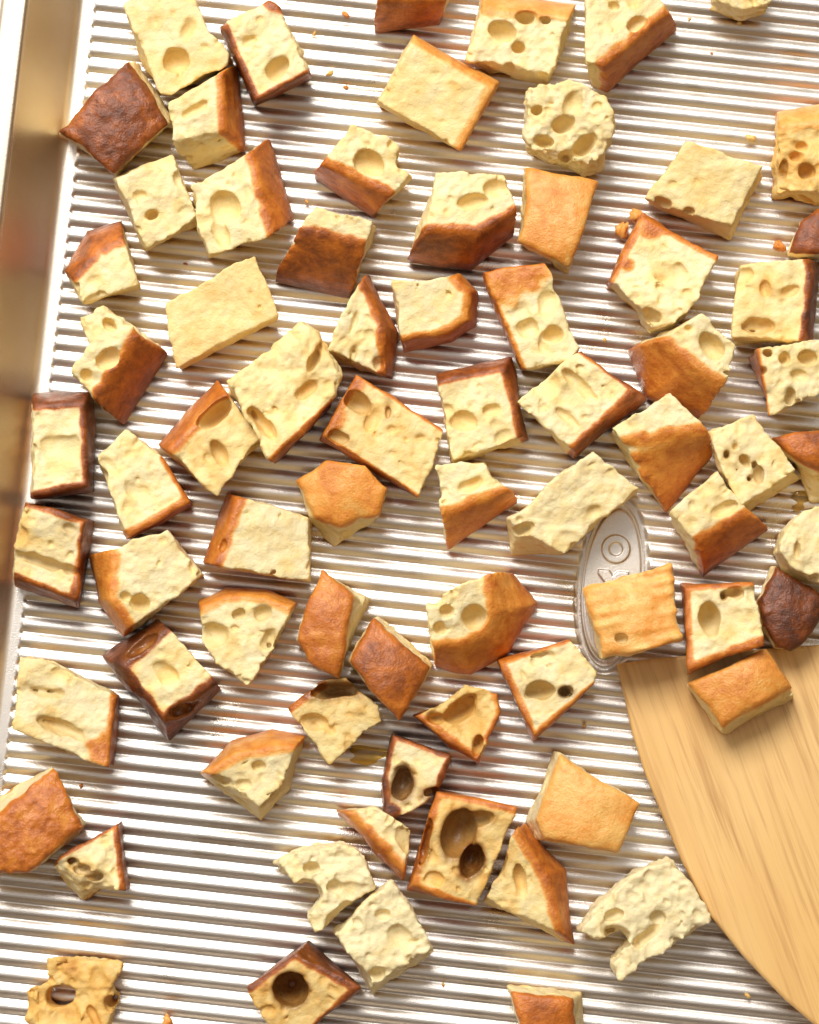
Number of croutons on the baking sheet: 74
